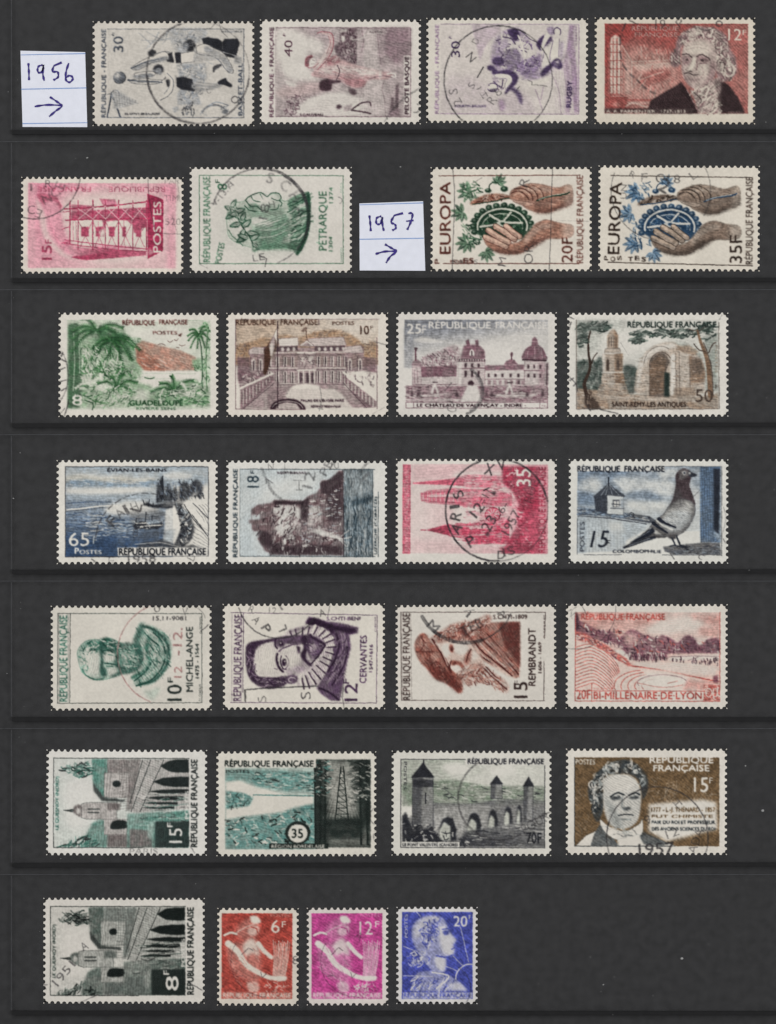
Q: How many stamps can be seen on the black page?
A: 28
